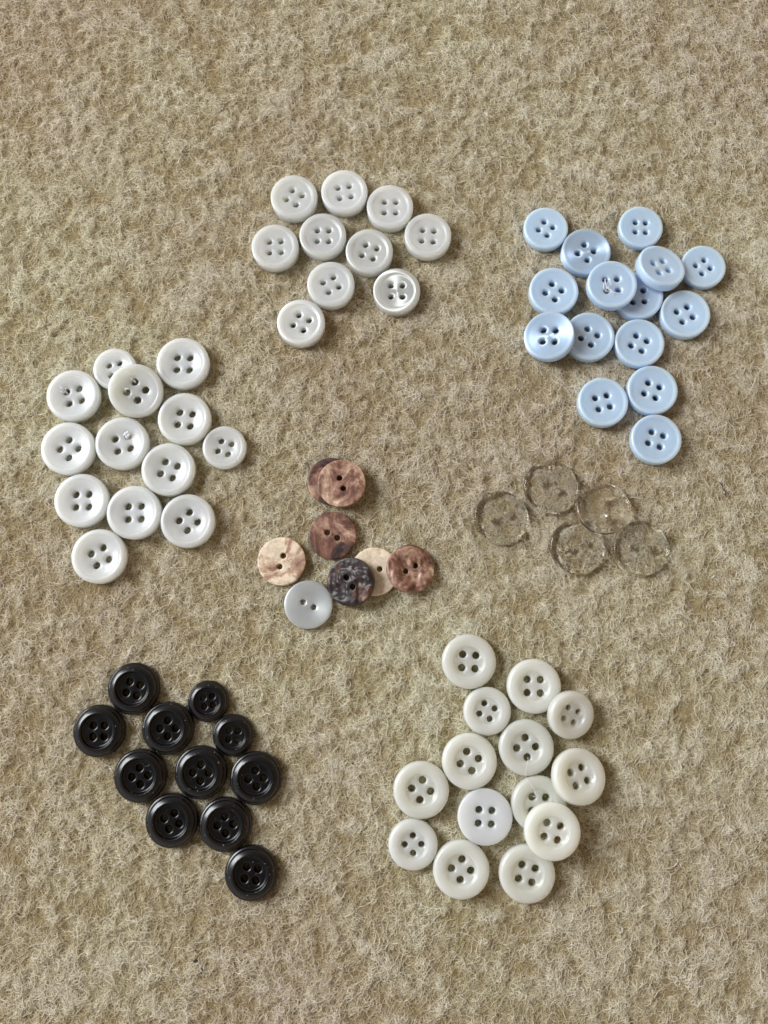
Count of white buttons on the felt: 38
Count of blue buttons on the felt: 15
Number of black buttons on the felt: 11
